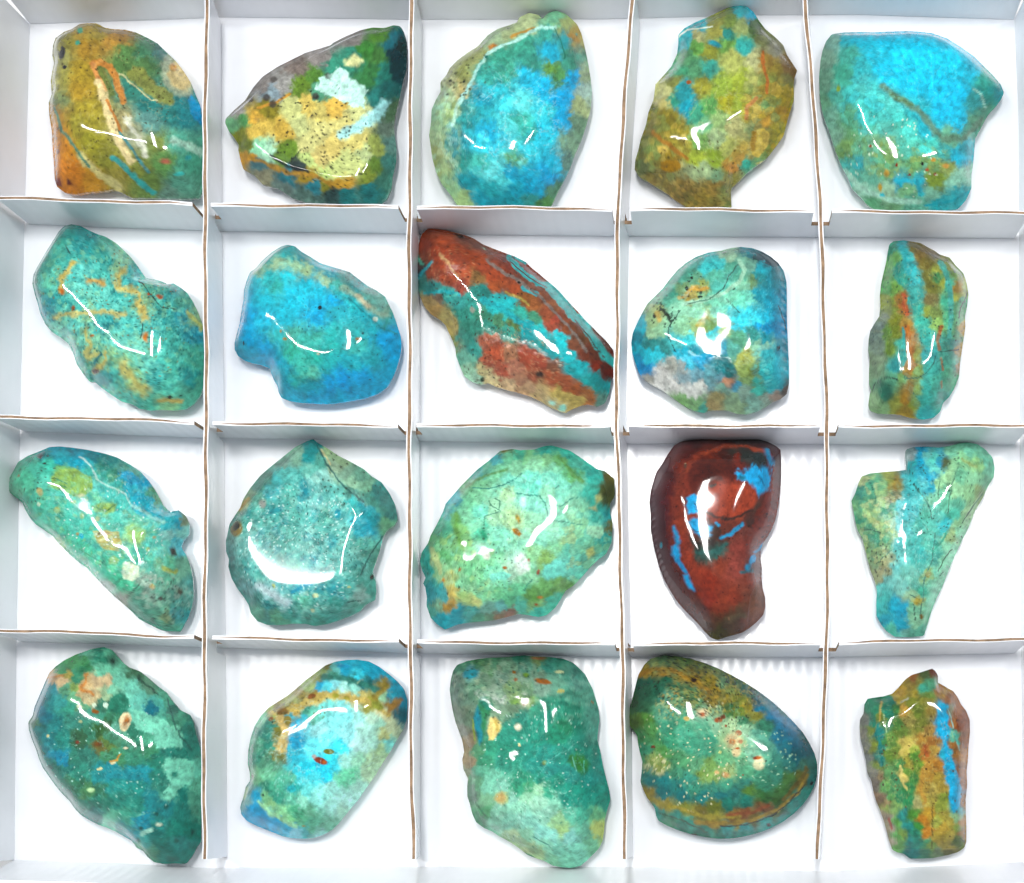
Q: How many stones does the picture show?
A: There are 20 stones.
